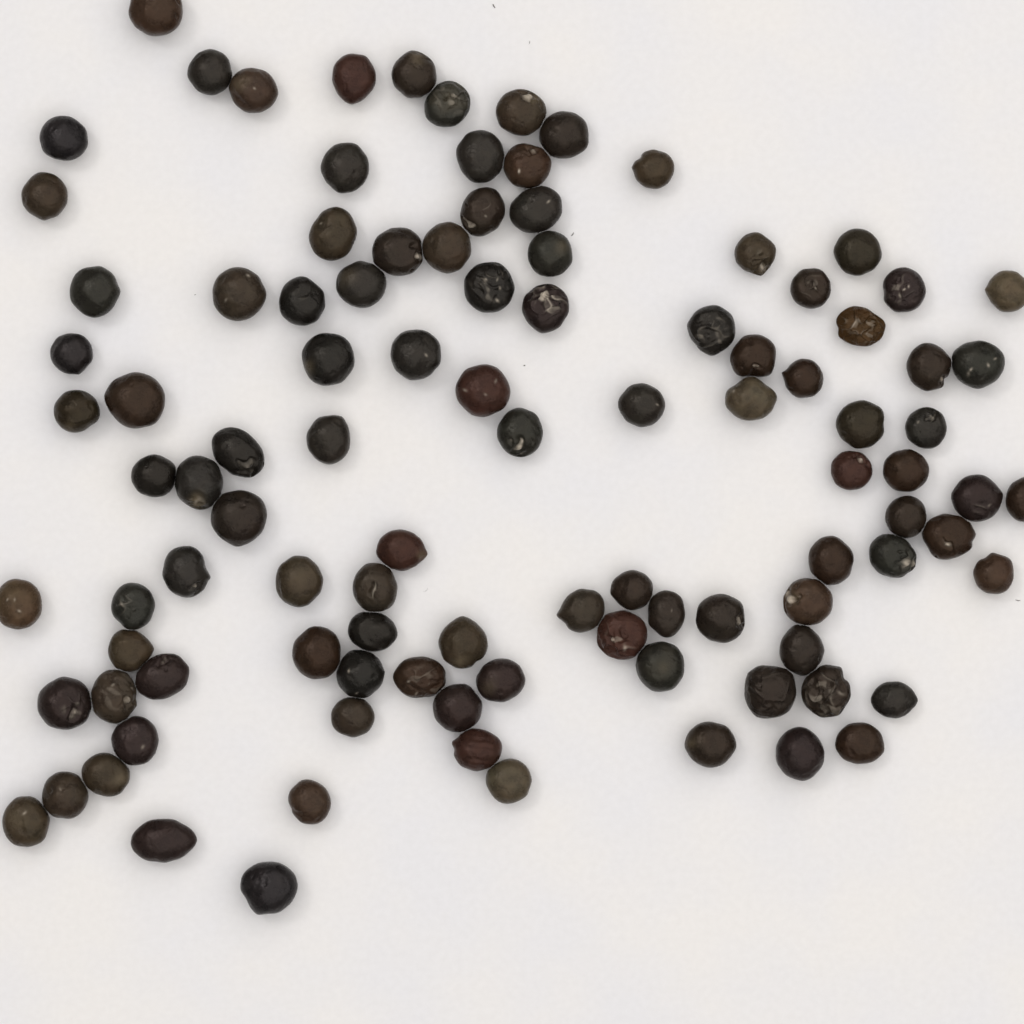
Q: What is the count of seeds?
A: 103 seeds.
